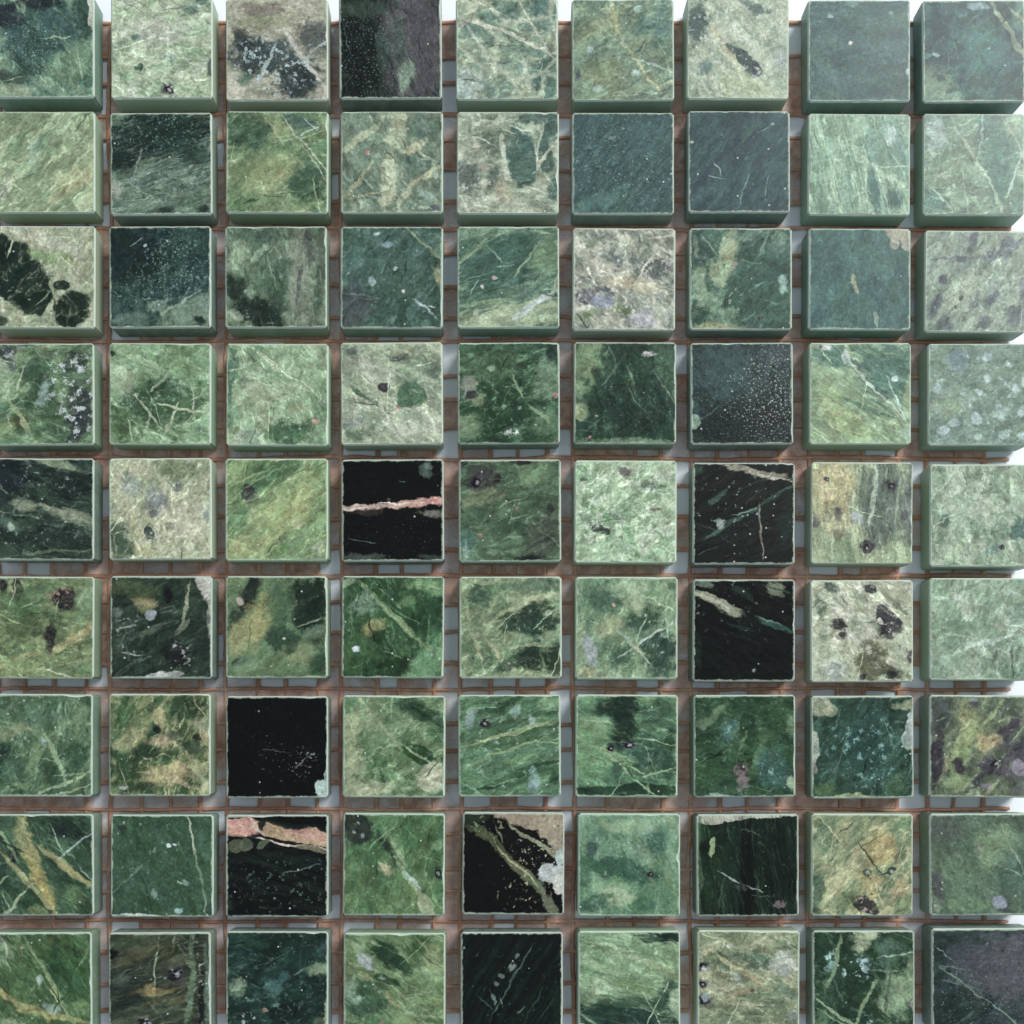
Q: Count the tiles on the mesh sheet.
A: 81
